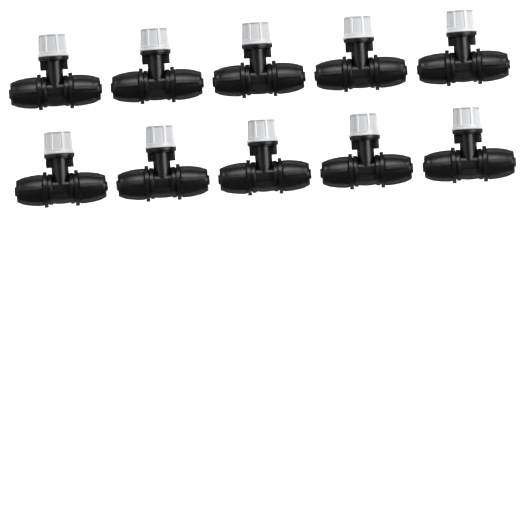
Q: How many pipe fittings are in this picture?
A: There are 10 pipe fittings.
